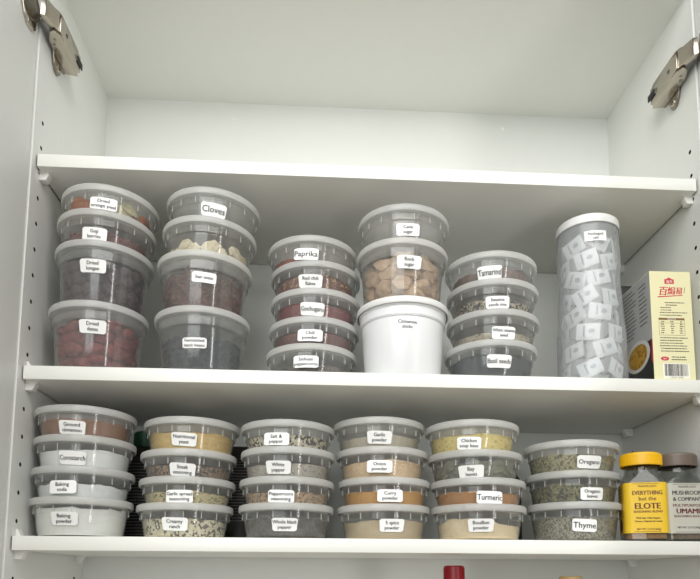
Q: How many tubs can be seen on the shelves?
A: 43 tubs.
